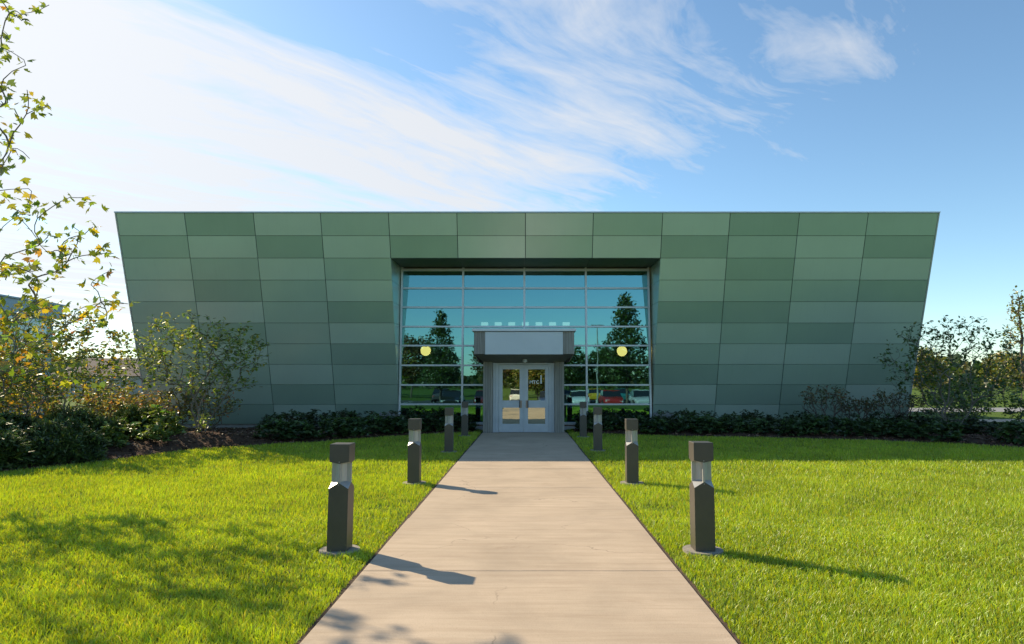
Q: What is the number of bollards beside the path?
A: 8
